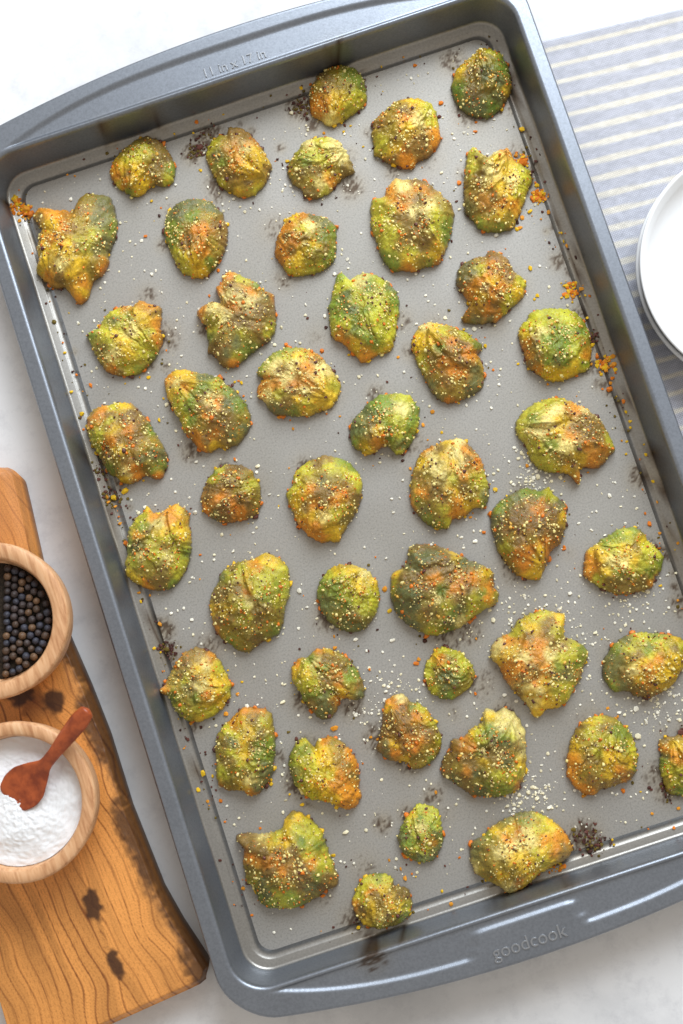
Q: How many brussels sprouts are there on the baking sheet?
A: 46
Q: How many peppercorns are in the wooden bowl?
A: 70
